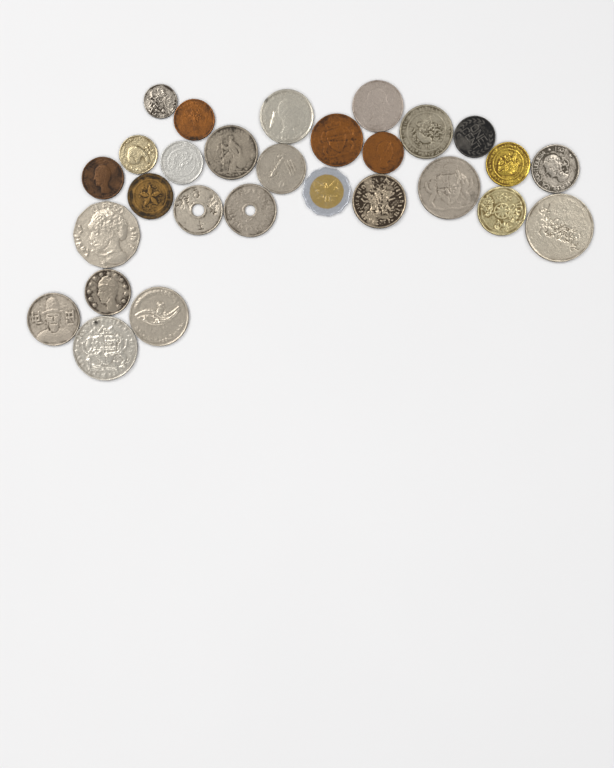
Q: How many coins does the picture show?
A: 28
